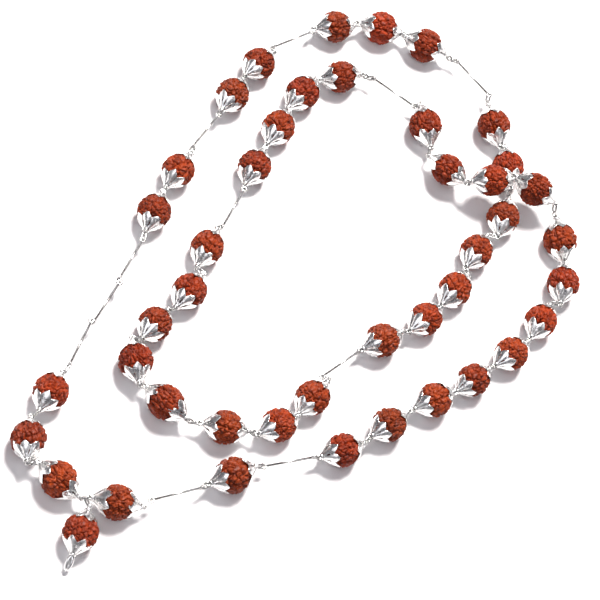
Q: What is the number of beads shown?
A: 44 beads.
